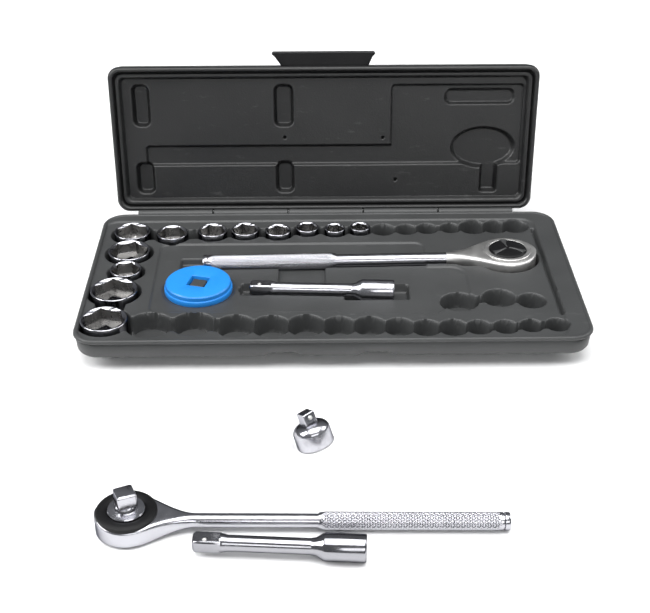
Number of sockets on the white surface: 12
